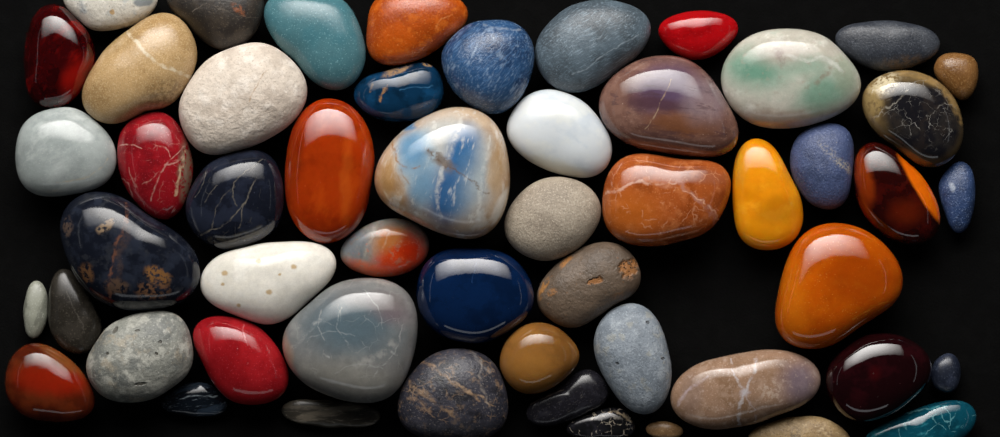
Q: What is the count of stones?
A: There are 53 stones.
